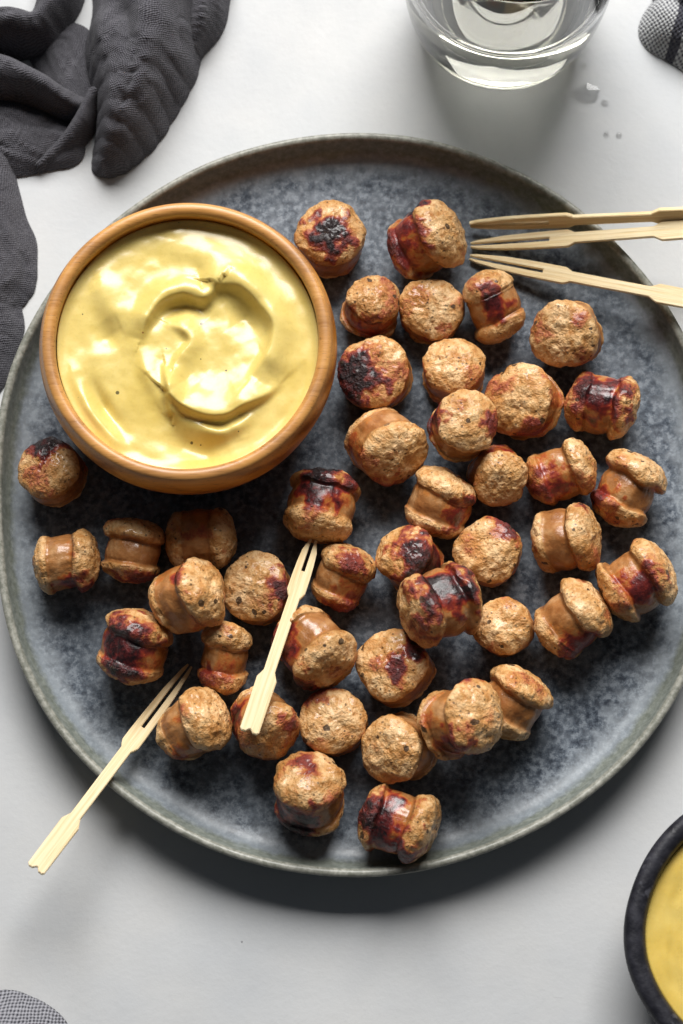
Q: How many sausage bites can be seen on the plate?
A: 43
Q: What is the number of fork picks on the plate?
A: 5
